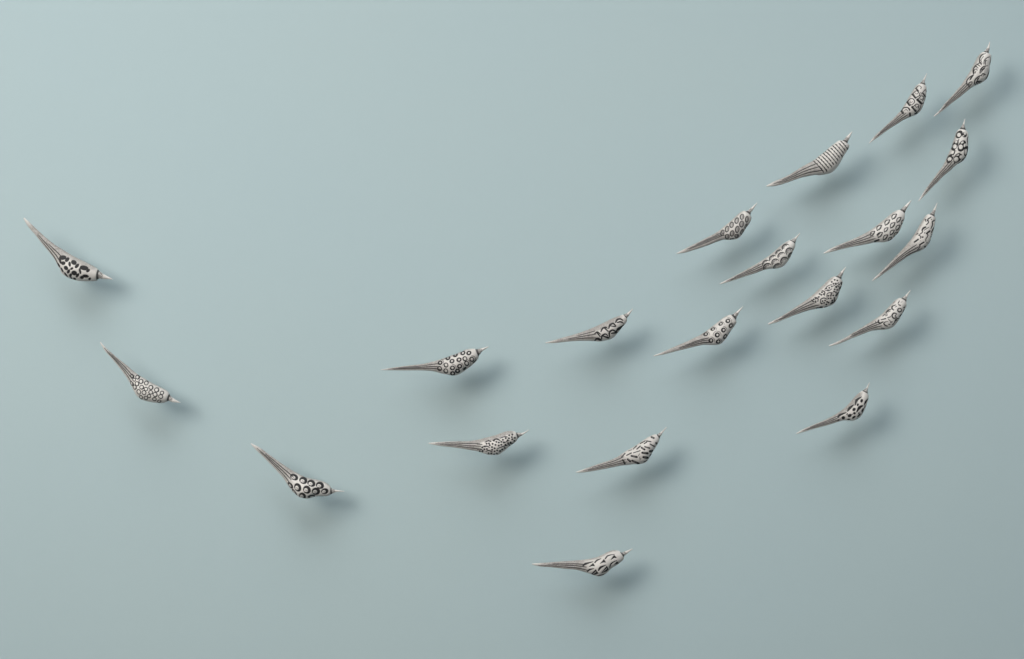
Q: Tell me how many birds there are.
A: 20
